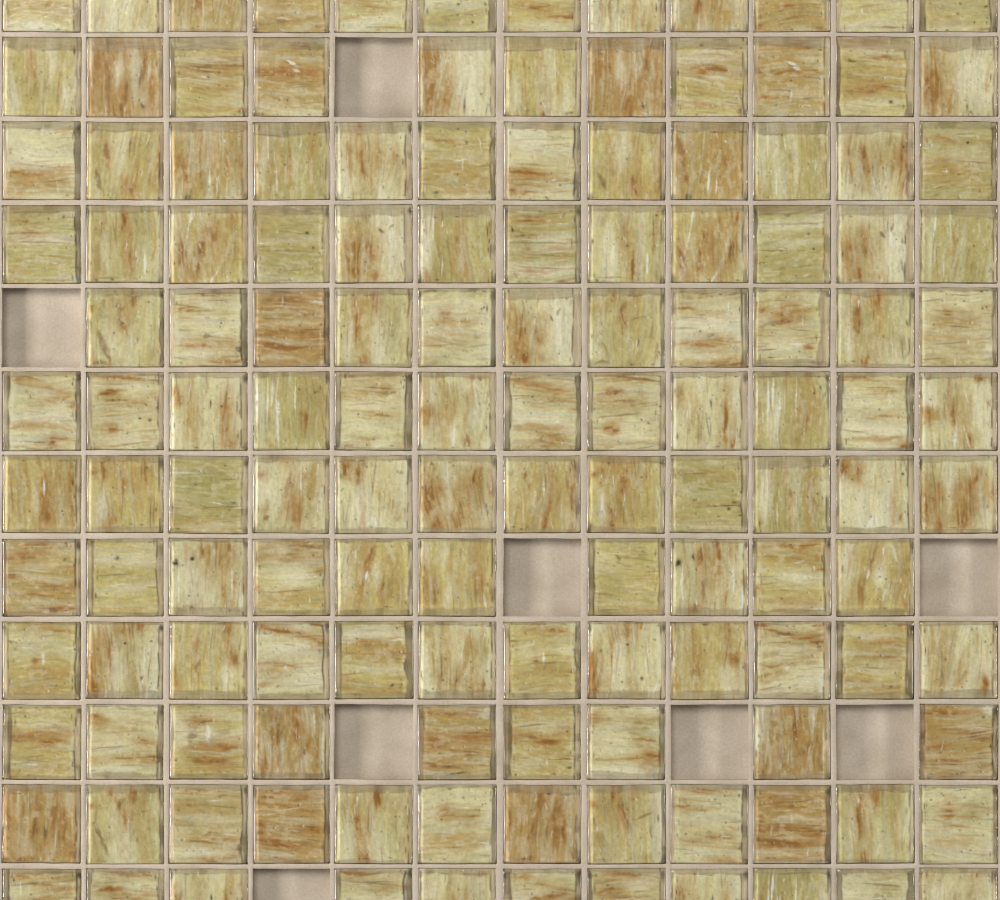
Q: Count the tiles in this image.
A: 136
